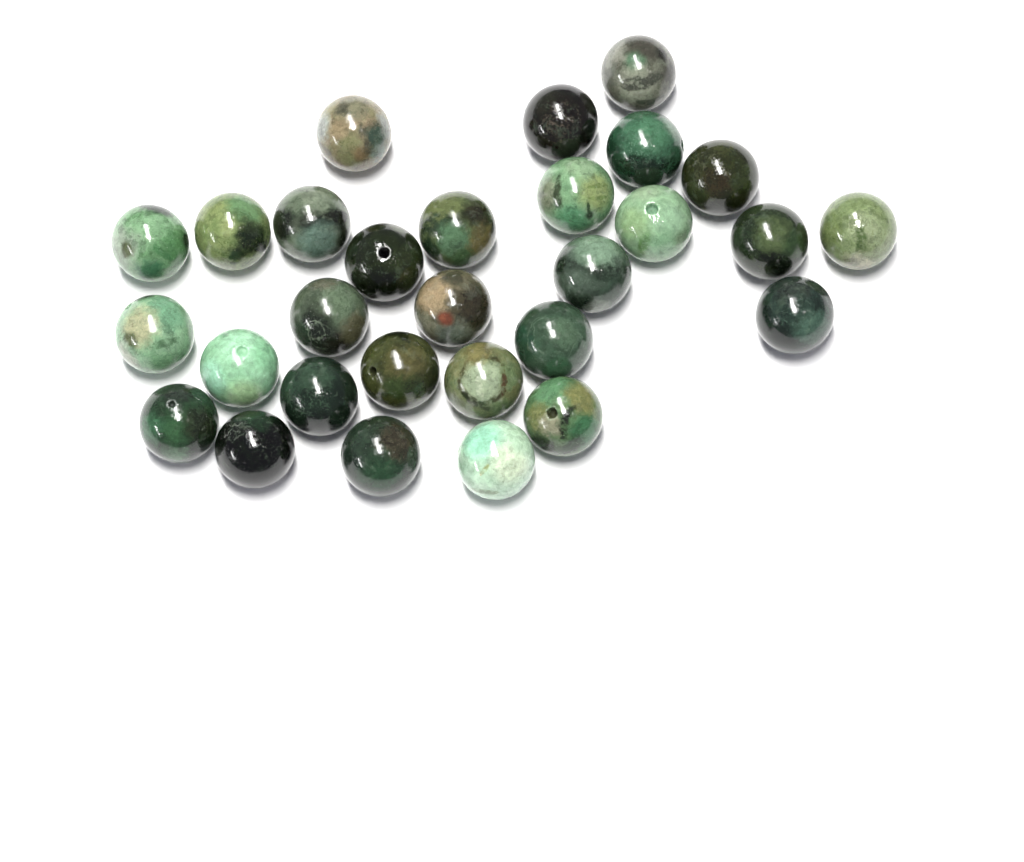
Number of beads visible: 29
